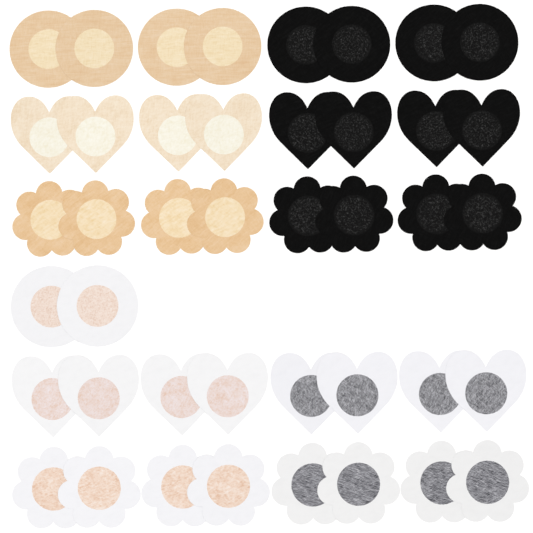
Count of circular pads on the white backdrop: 10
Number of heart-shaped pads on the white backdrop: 16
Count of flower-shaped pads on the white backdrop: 16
